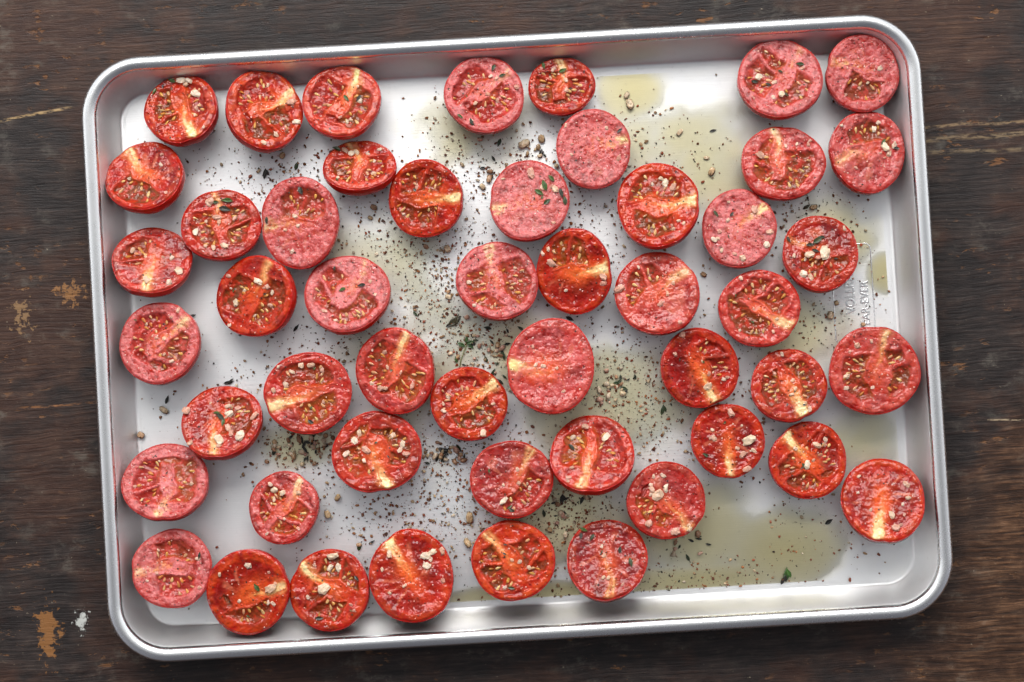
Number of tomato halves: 50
